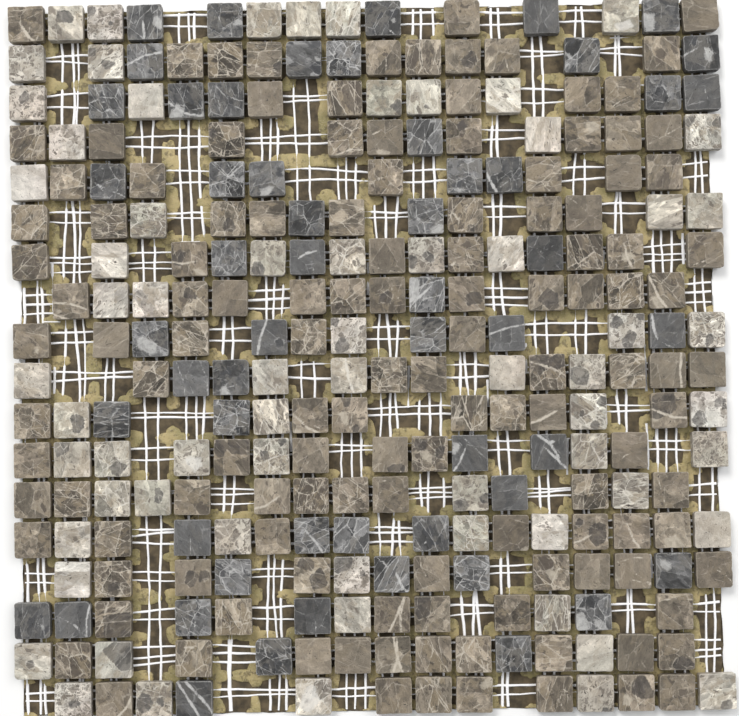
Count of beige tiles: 66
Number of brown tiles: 129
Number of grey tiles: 55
